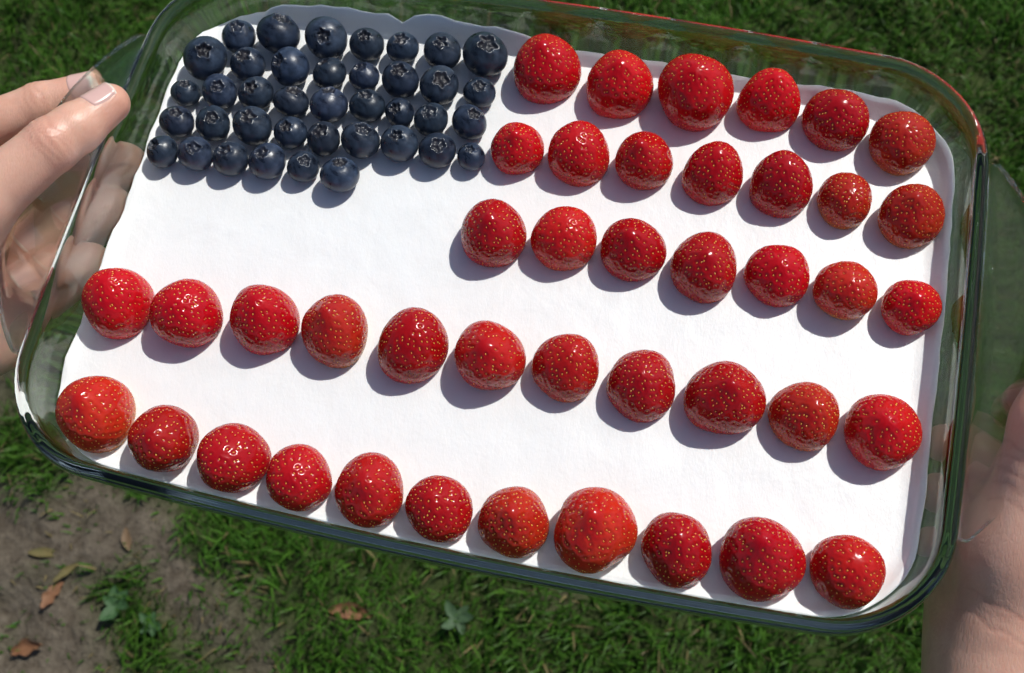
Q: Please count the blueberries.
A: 39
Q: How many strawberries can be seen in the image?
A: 42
